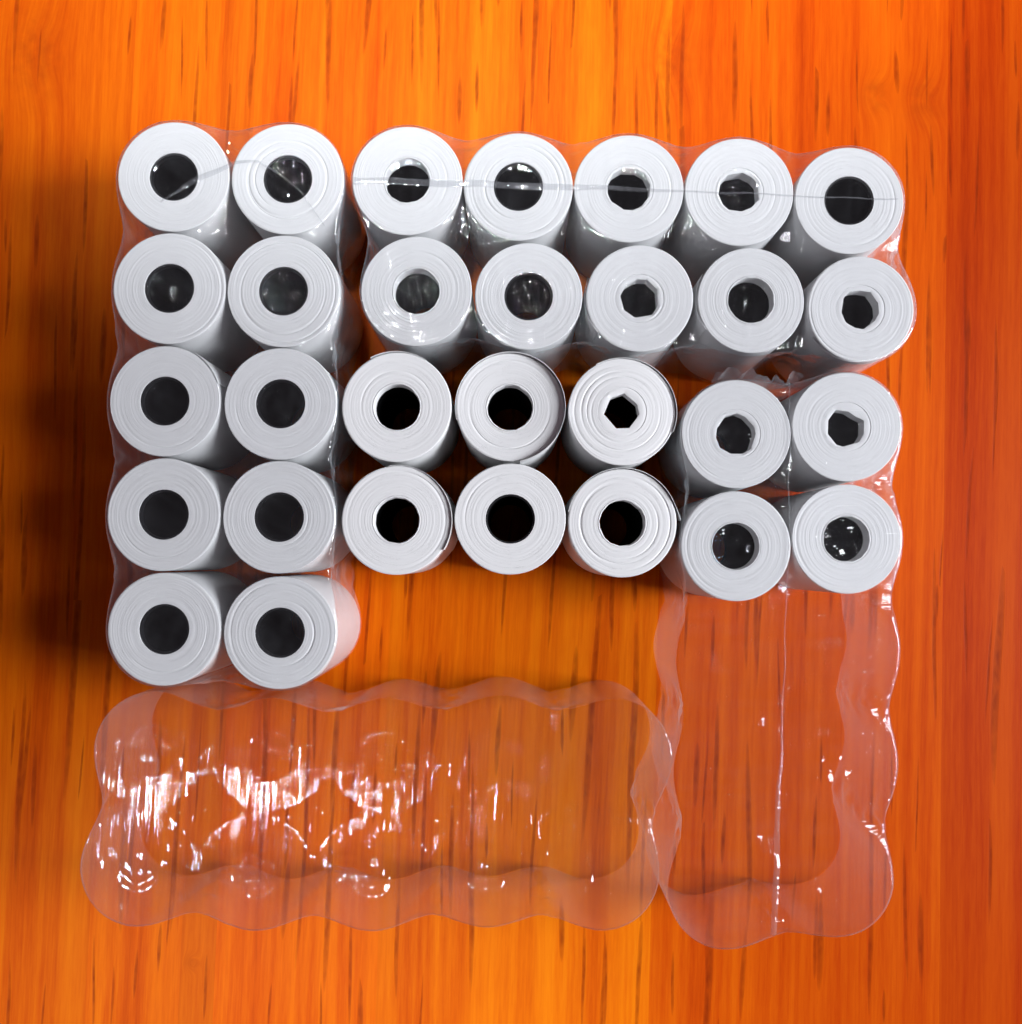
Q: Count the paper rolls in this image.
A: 30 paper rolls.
